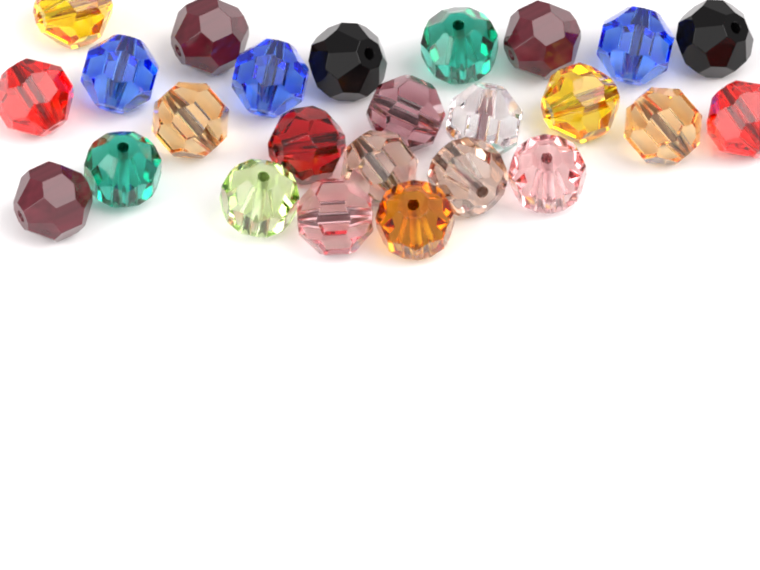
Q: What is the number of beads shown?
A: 25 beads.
